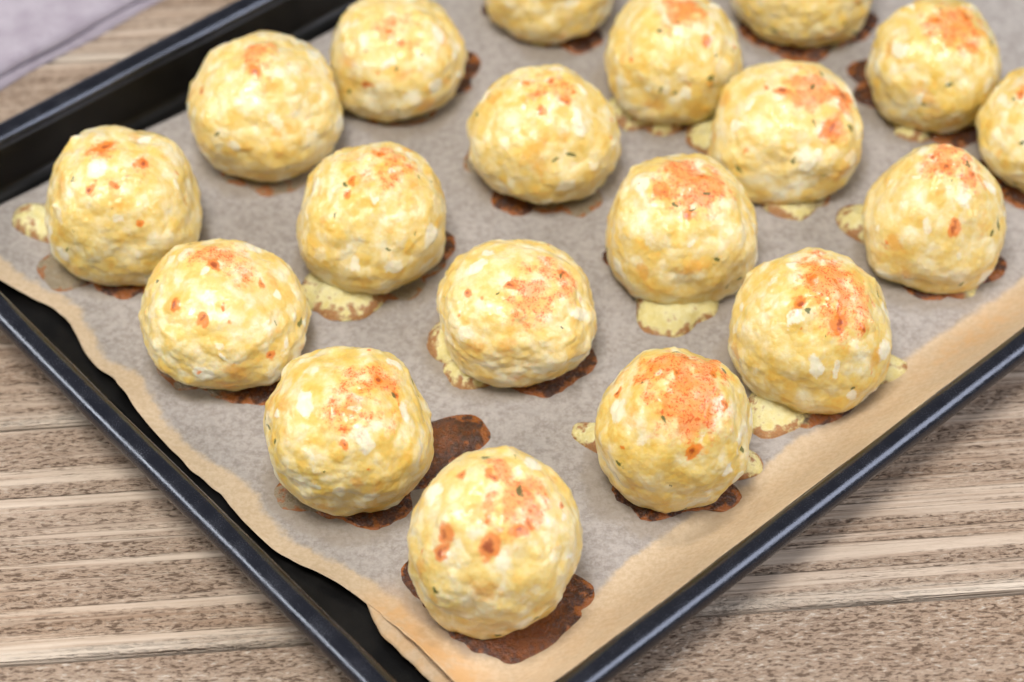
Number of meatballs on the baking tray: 19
